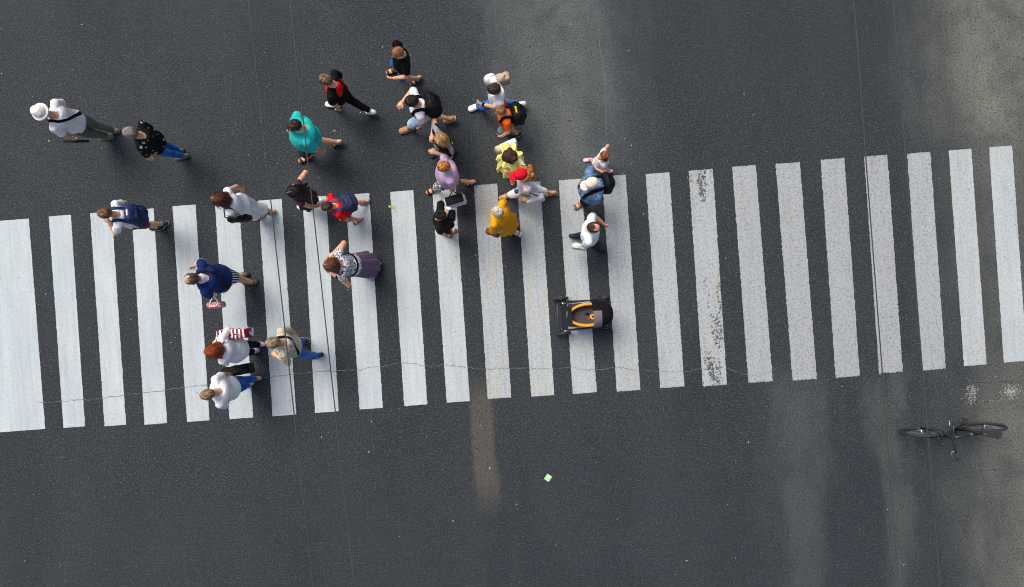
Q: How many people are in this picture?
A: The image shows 26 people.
